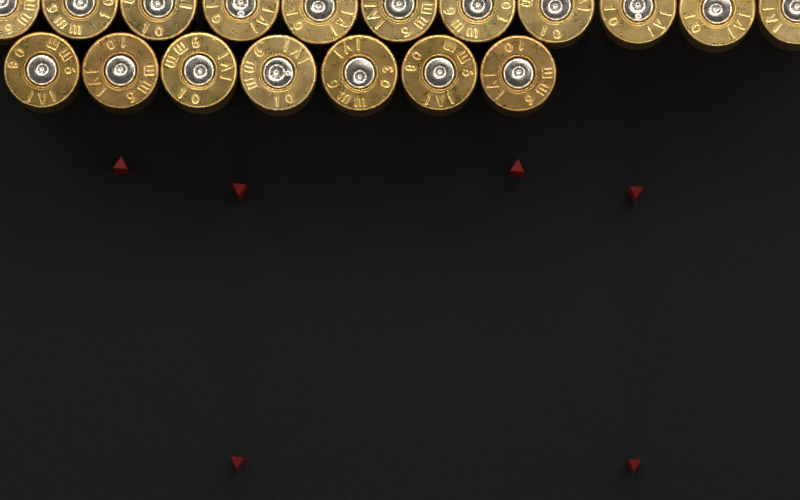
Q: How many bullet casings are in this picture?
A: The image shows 18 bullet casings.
